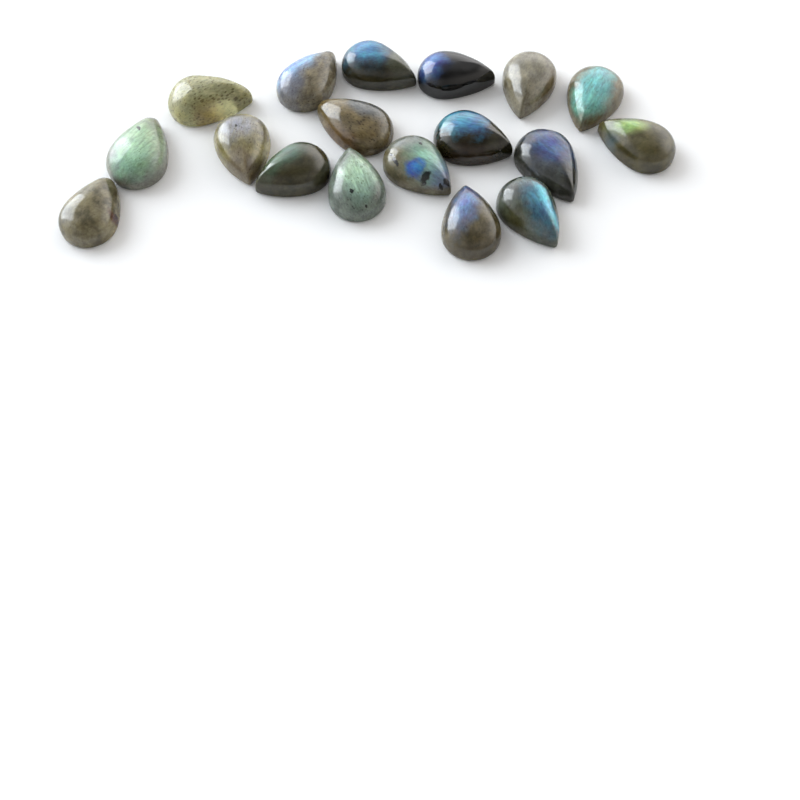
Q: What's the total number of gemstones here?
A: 18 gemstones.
